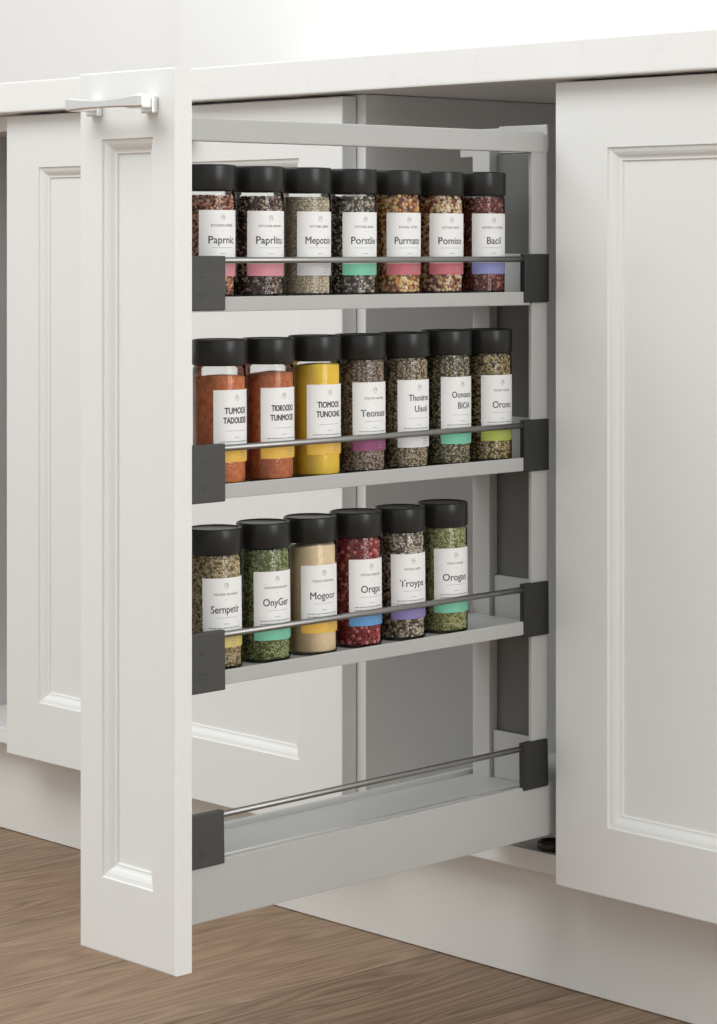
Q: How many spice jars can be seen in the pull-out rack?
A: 20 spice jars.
